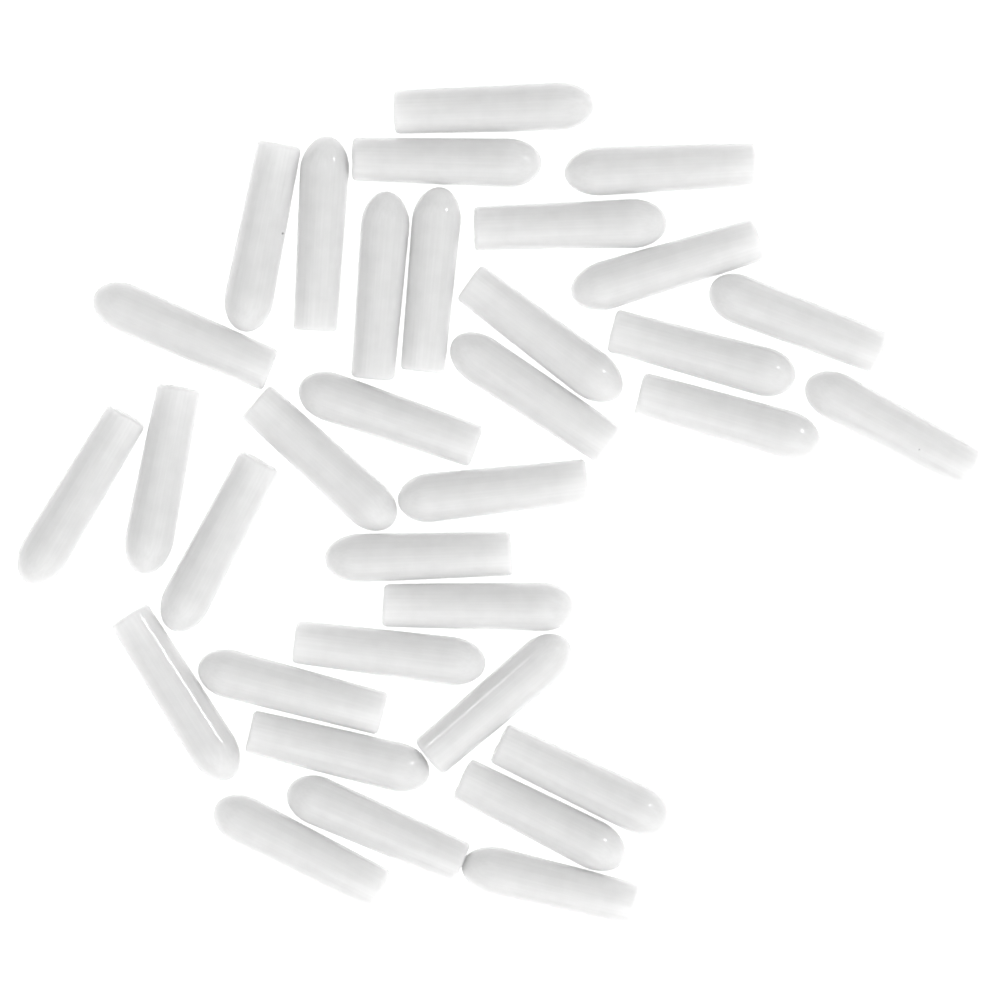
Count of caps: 34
